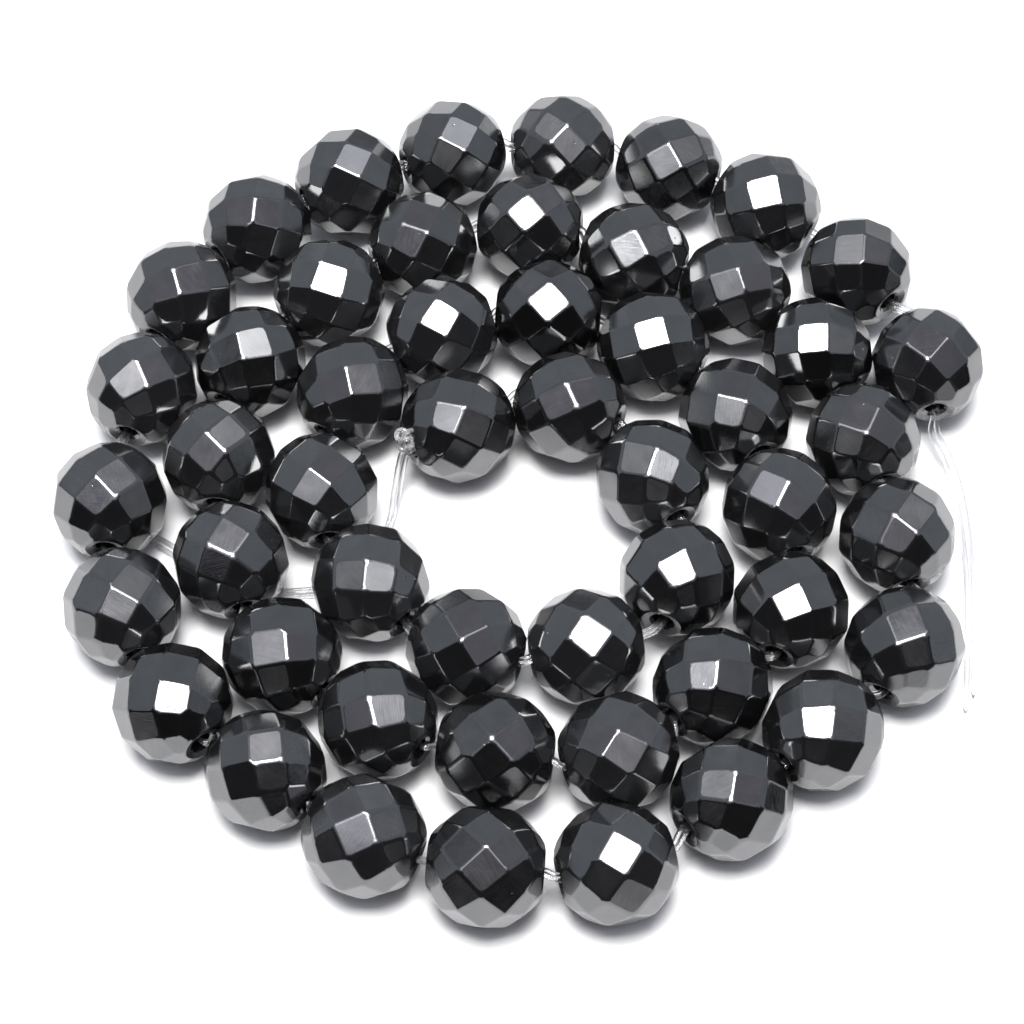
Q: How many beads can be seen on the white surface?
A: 51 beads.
